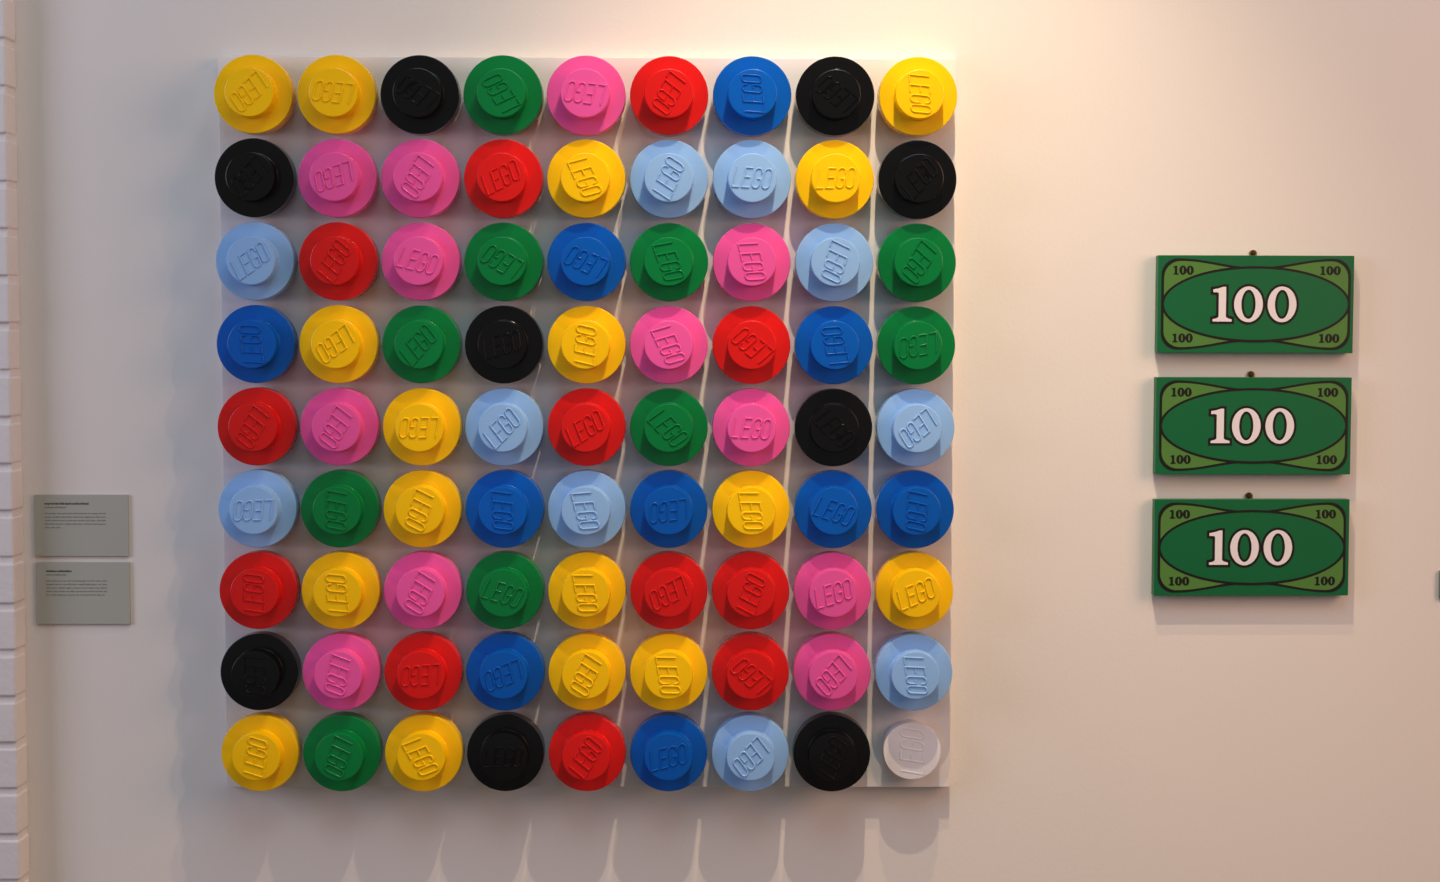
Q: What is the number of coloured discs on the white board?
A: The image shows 80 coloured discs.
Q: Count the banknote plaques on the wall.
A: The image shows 3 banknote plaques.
